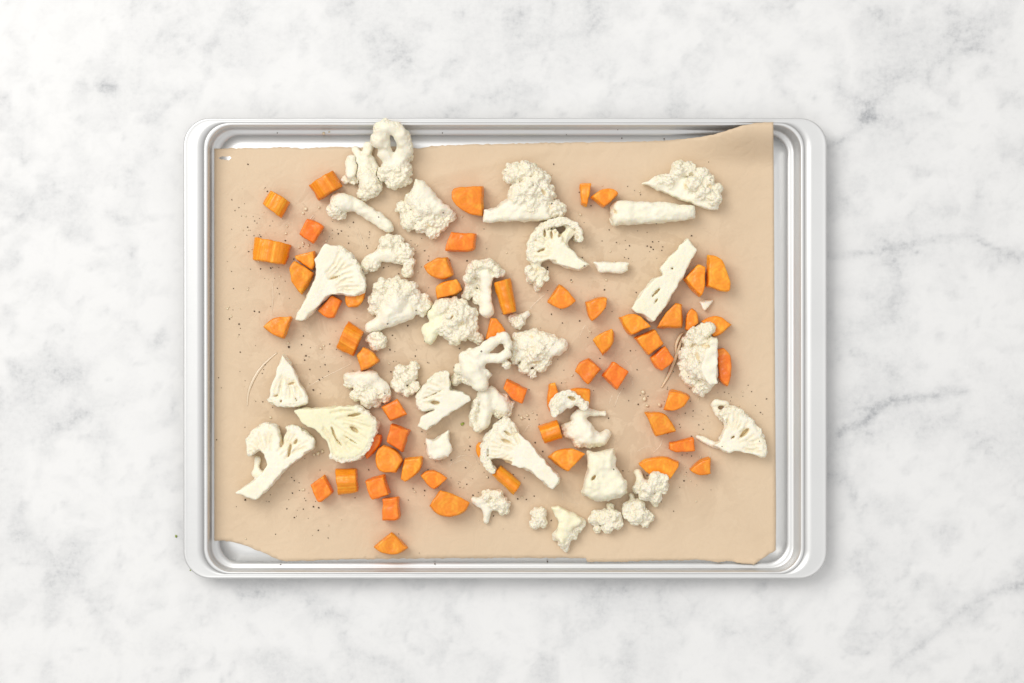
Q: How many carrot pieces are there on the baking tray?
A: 57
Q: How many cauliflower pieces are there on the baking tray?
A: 41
